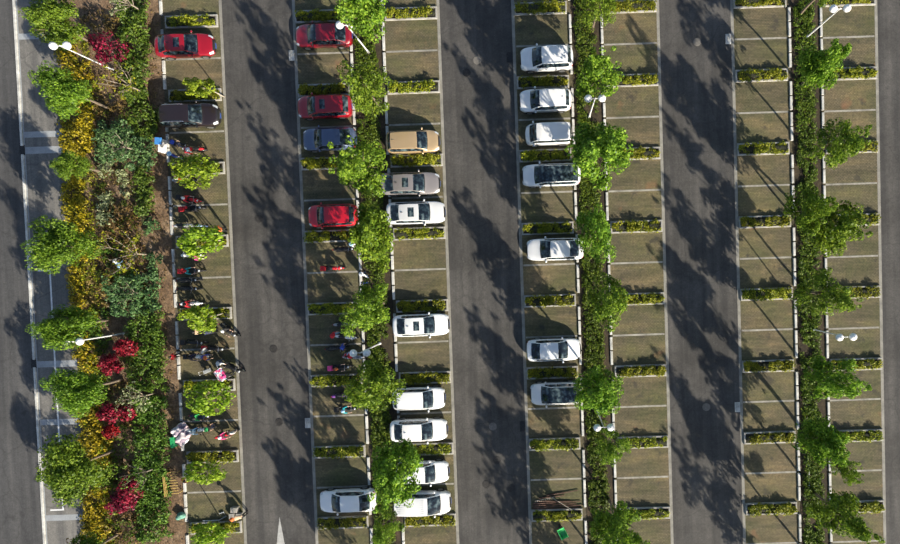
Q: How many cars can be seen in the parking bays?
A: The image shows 22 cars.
